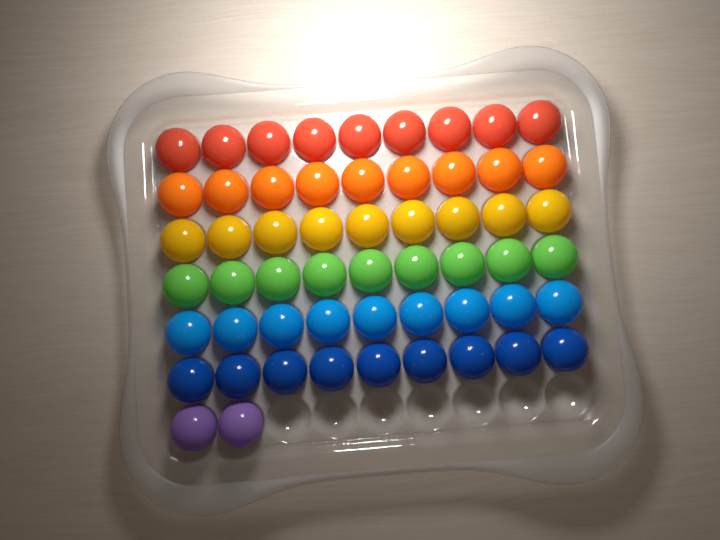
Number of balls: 56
